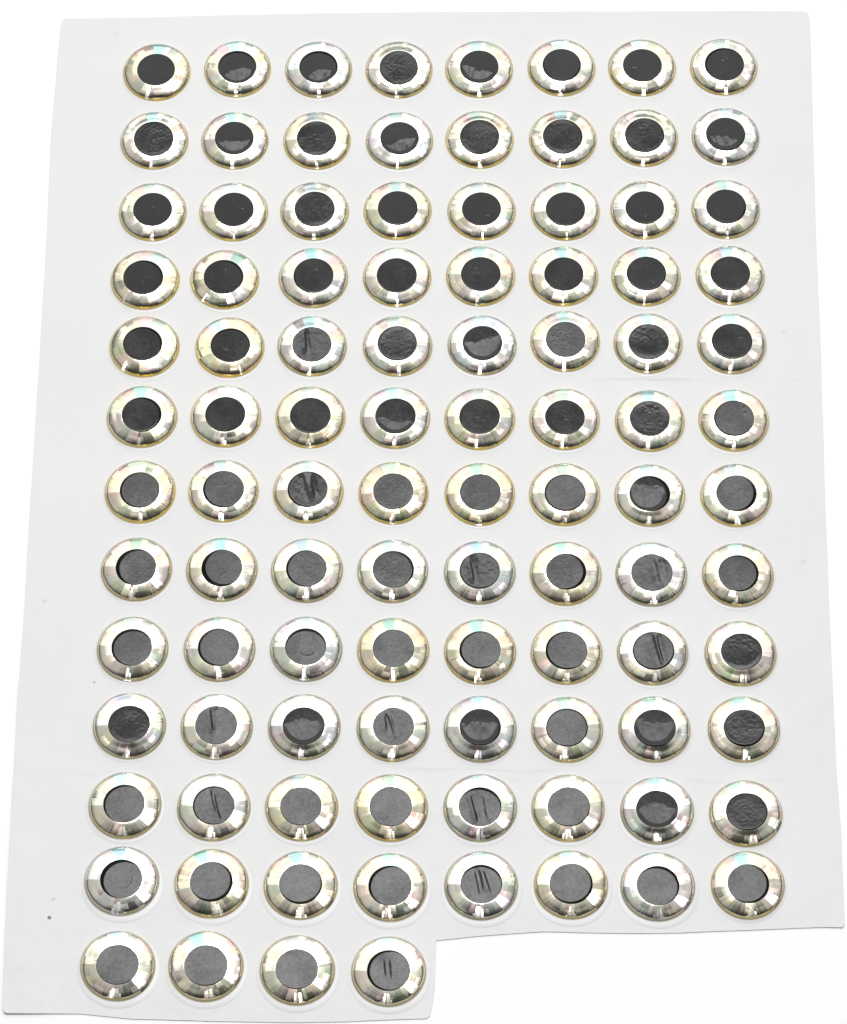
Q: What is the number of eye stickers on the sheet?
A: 100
